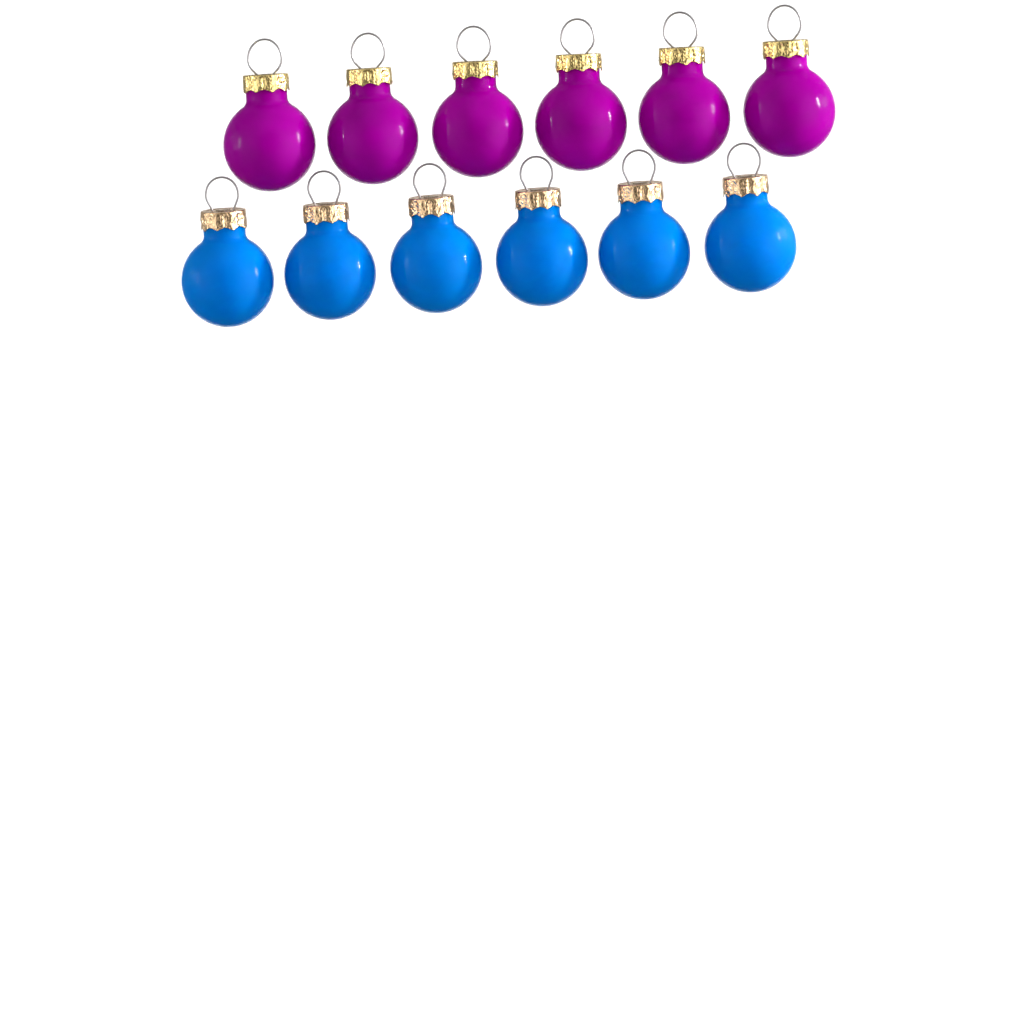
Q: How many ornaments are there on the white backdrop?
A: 12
